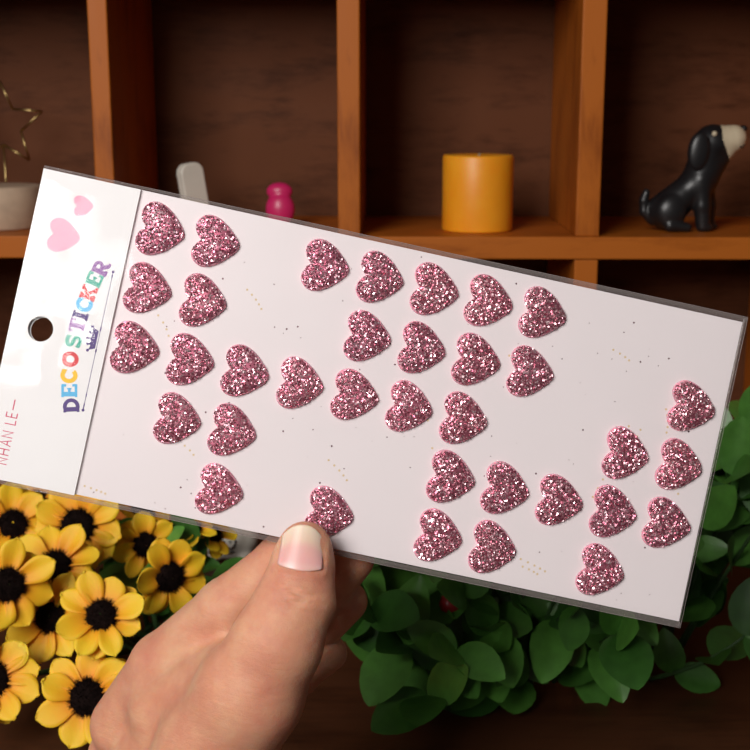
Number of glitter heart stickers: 35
